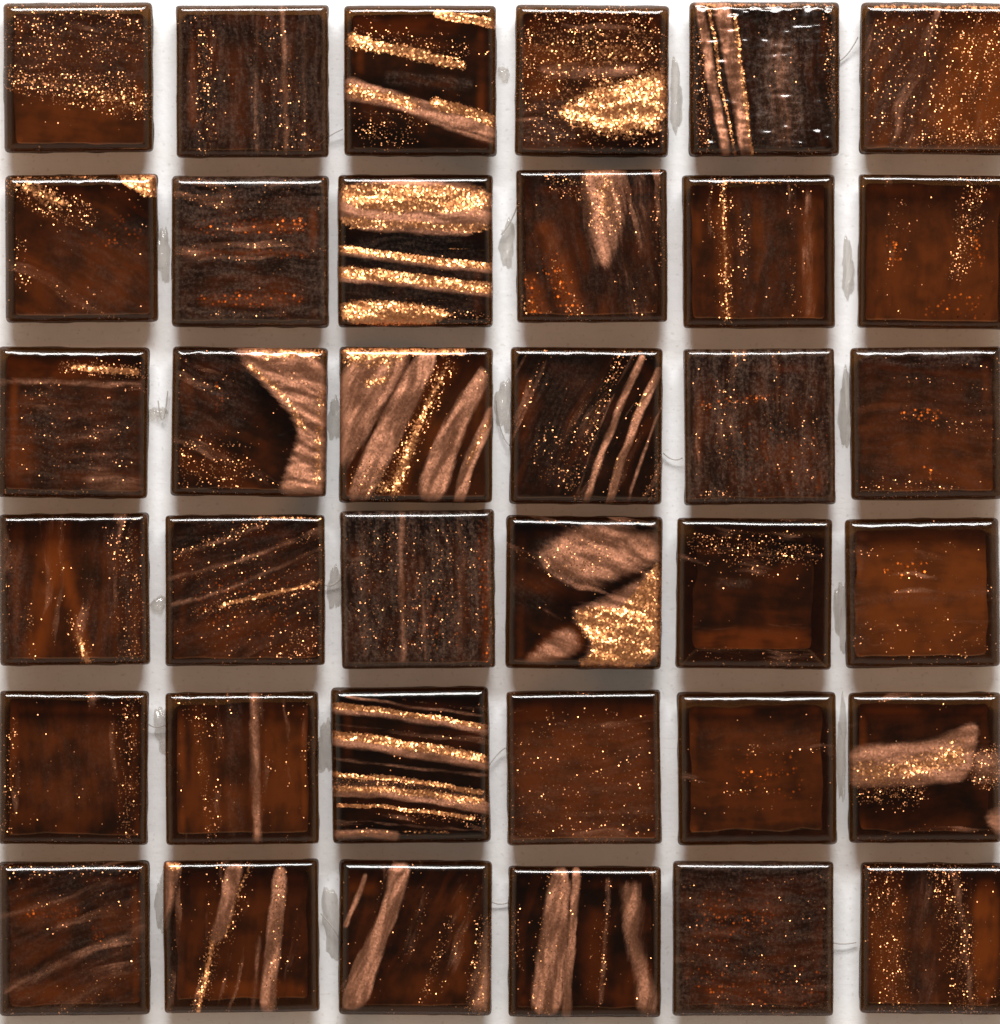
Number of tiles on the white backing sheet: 36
